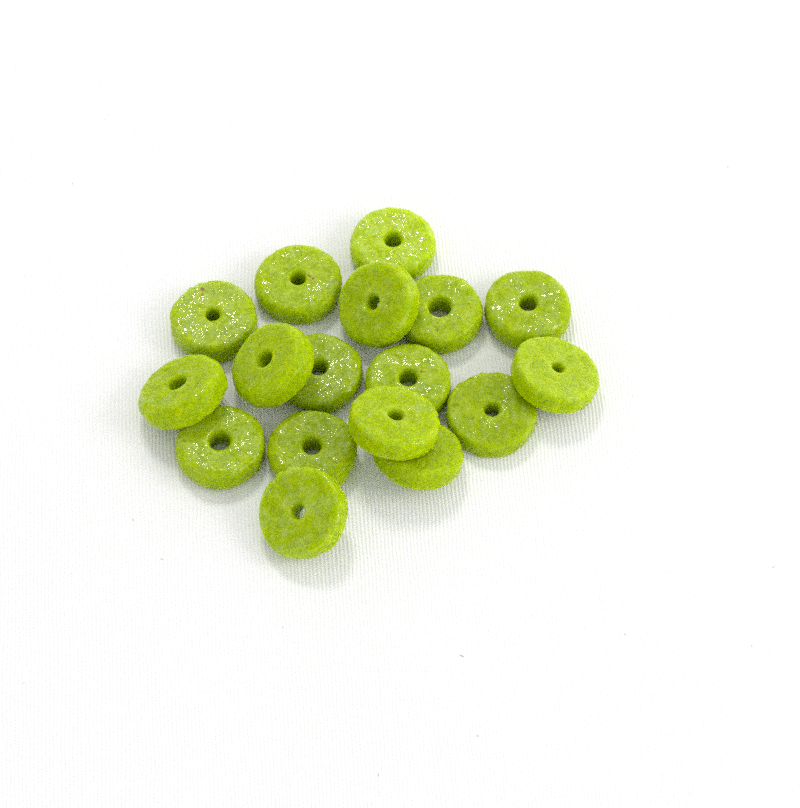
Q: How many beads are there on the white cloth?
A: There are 17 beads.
